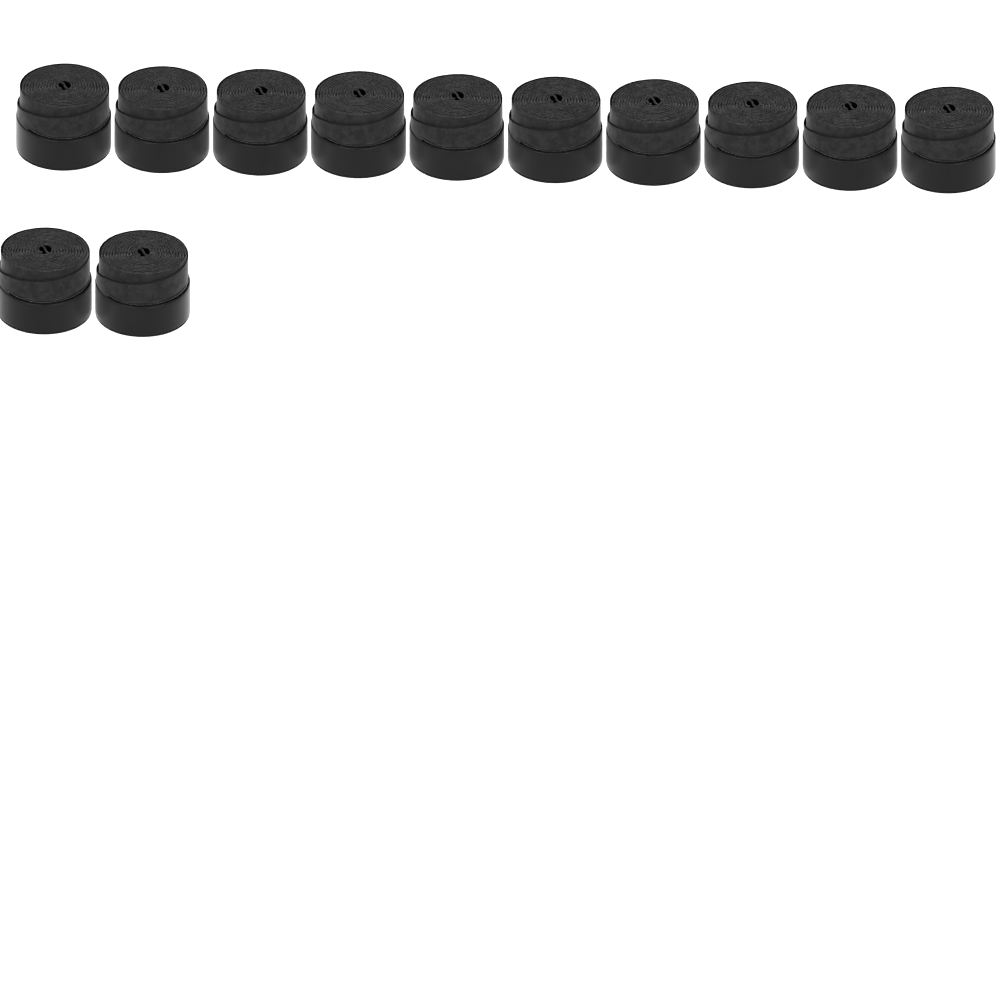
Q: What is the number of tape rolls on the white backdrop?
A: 12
